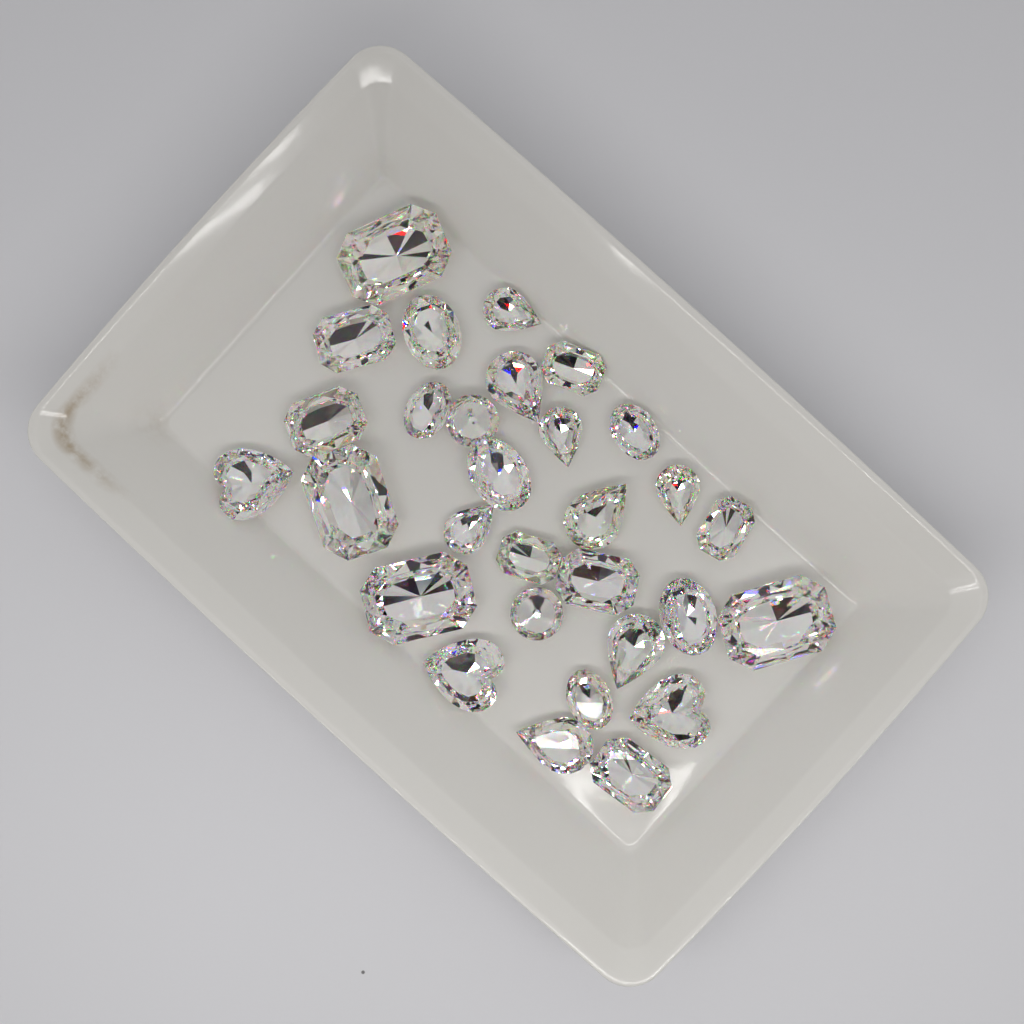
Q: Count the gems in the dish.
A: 30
